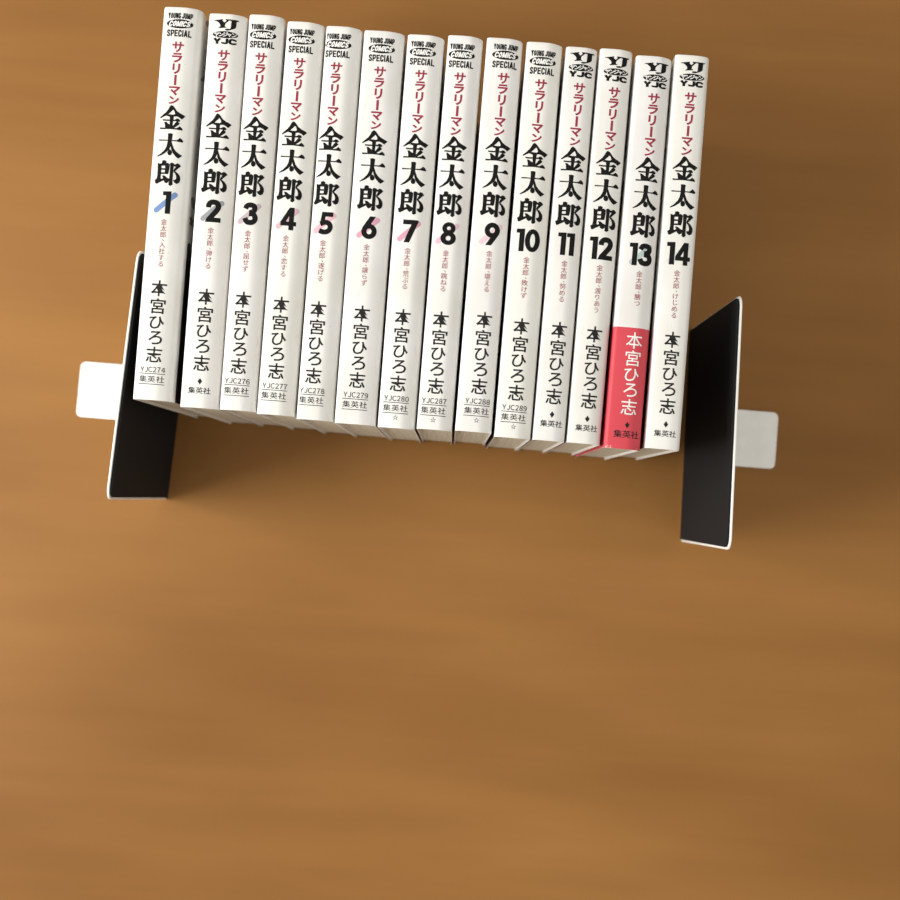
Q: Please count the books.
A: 14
